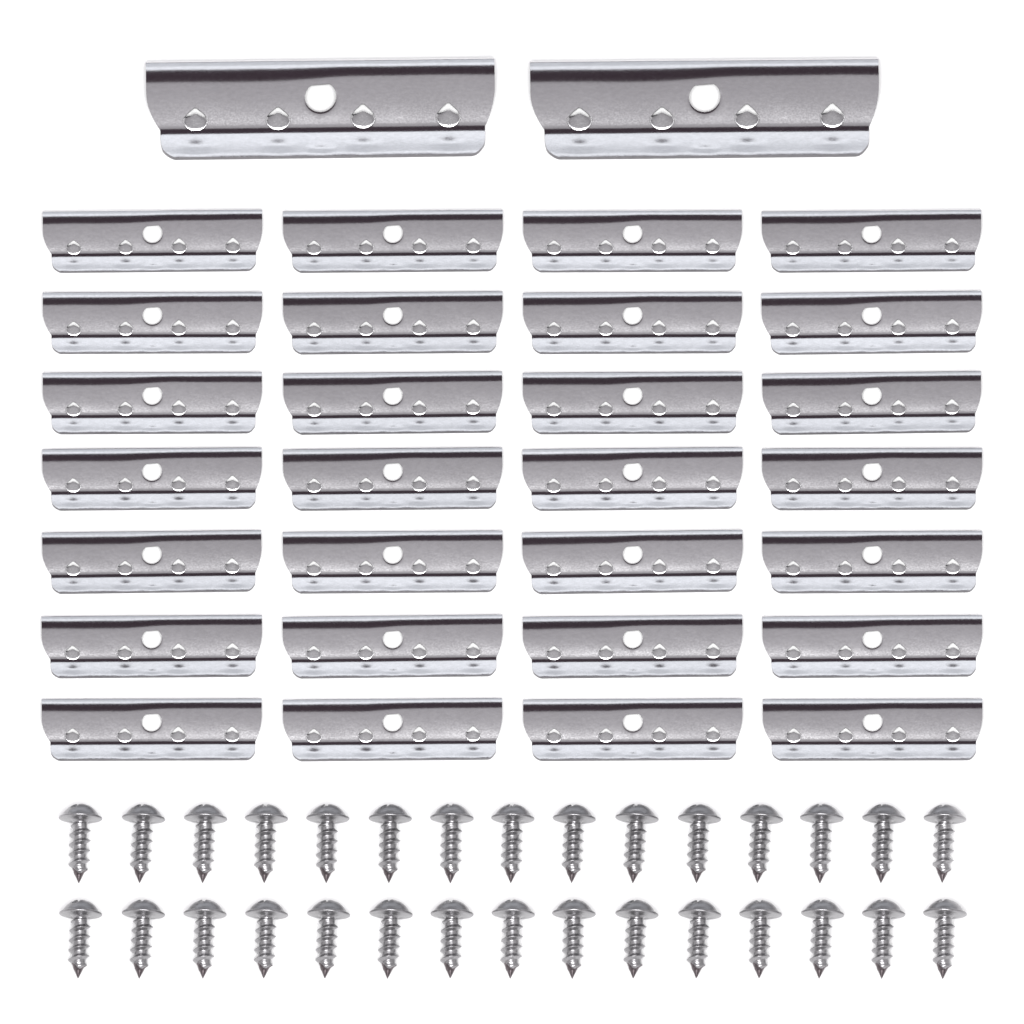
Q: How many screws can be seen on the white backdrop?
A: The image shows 30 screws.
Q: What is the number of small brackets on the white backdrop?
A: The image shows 28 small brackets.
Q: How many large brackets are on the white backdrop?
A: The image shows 2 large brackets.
